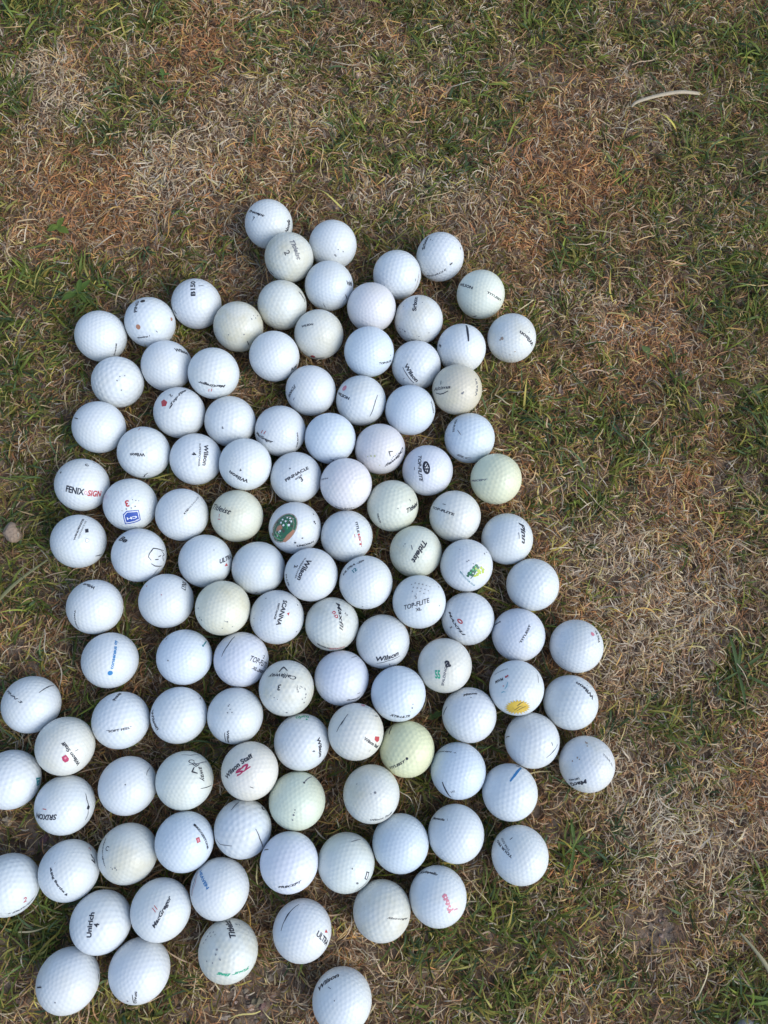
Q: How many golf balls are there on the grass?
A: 118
